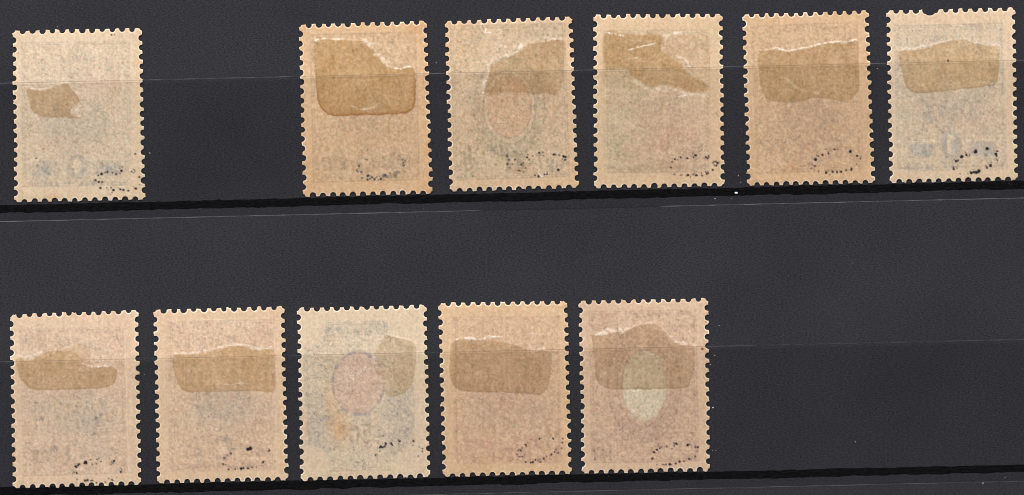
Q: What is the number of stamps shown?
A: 11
